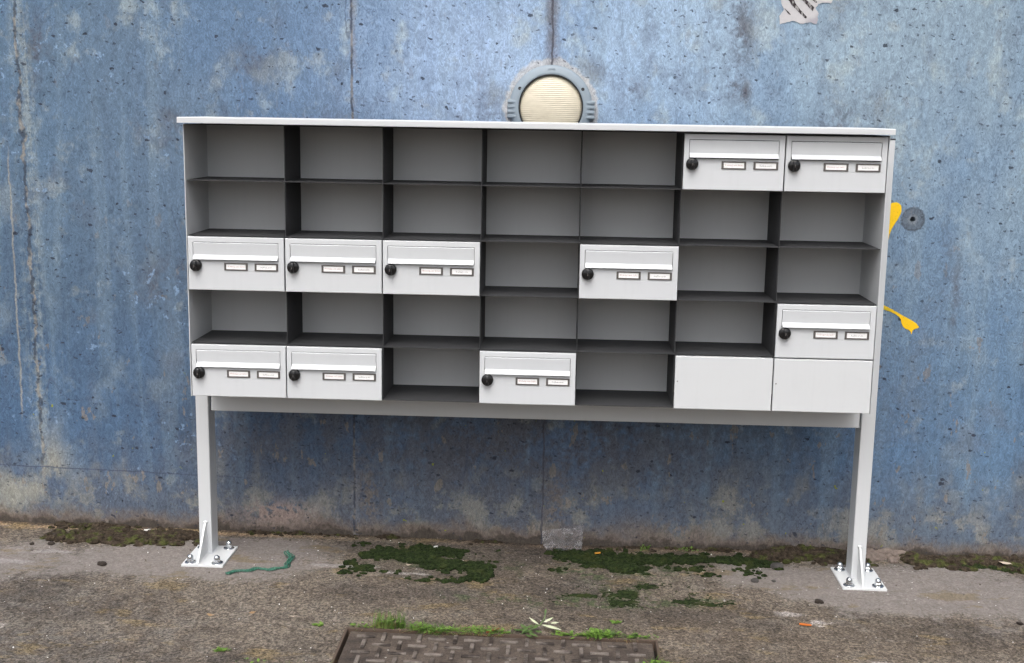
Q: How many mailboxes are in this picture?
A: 10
